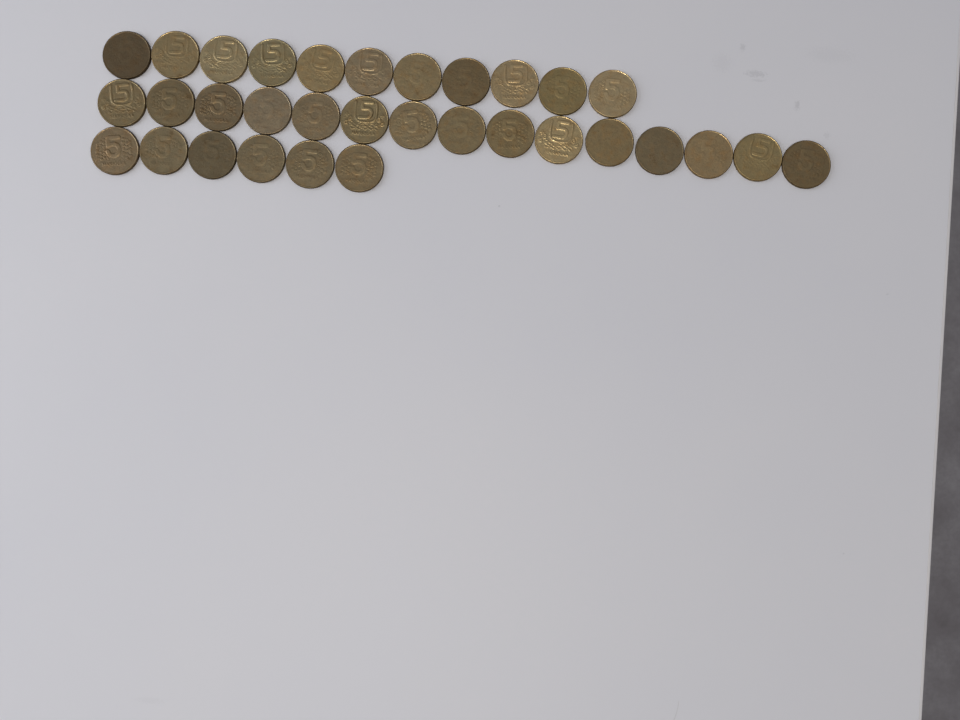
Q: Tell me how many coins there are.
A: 32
